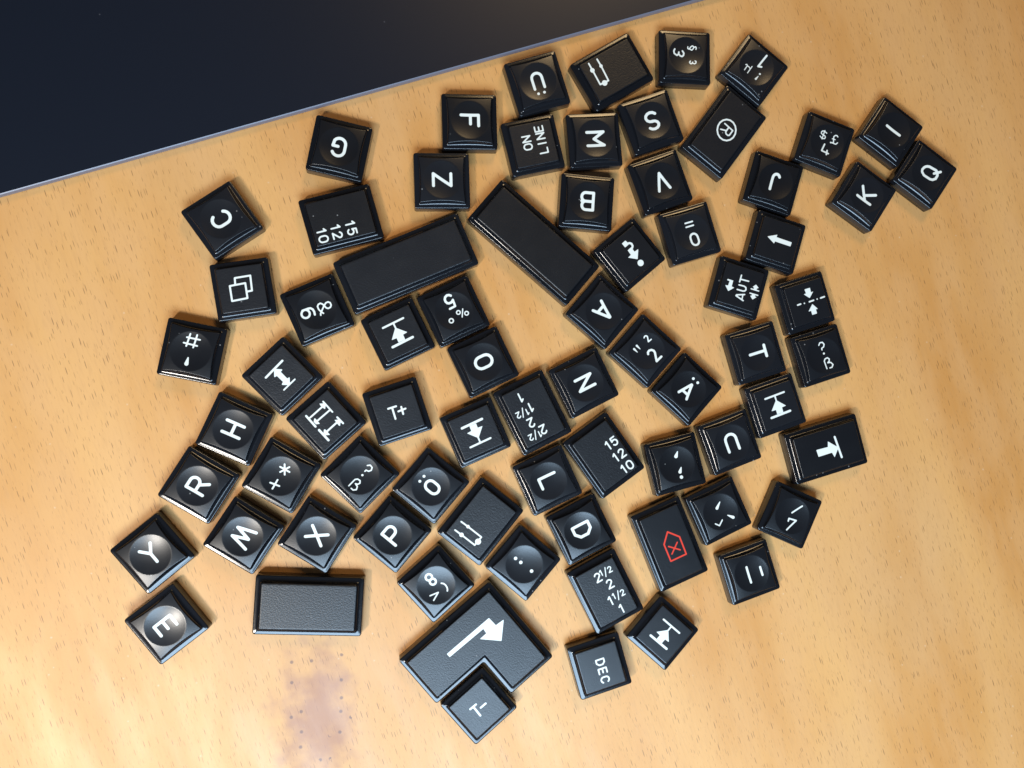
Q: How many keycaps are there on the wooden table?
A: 74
